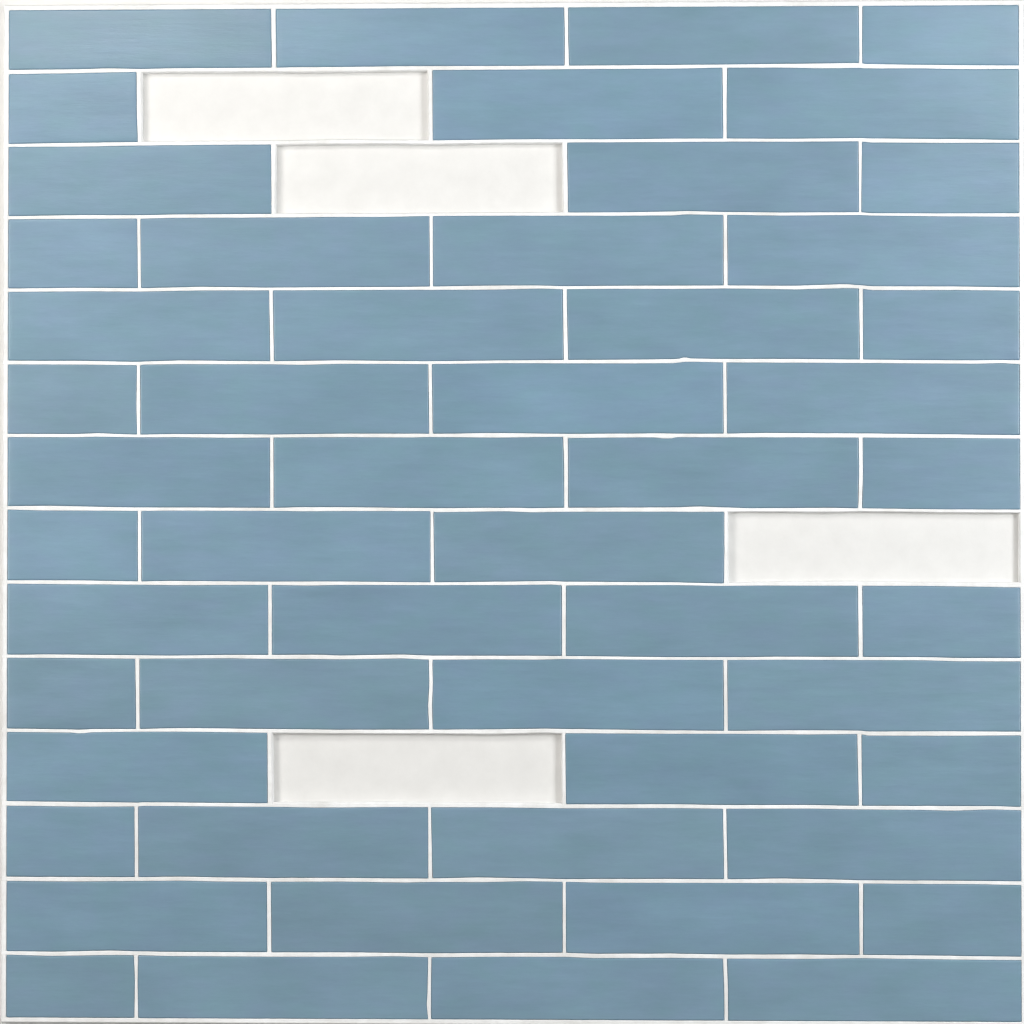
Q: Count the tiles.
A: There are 52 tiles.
